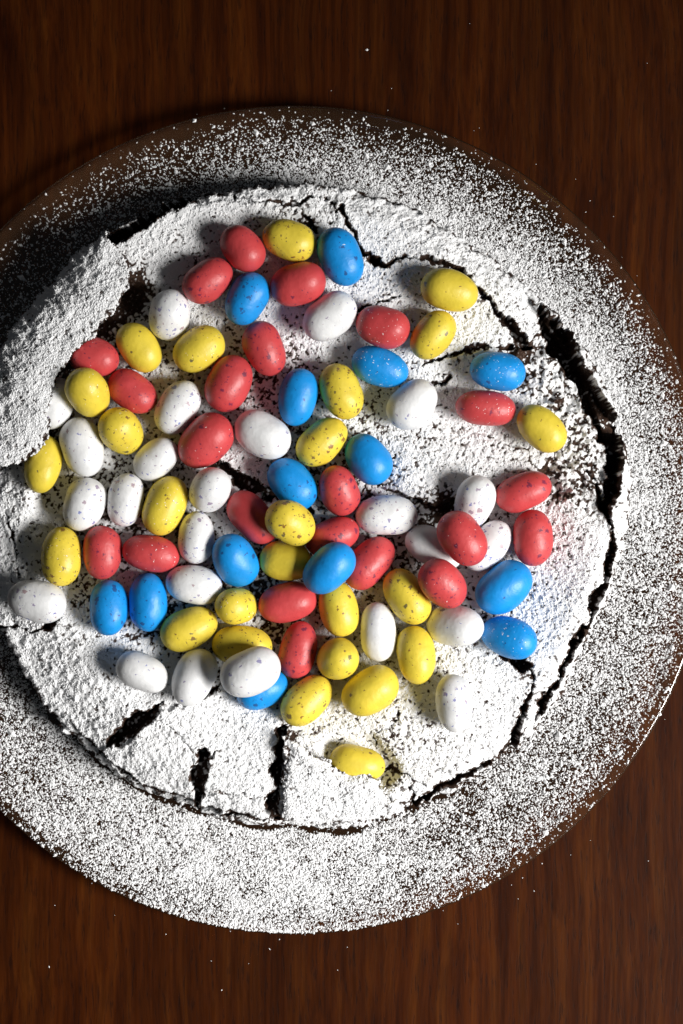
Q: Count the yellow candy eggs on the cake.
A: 25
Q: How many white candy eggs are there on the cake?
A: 24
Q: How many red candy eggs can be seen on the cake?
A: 22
